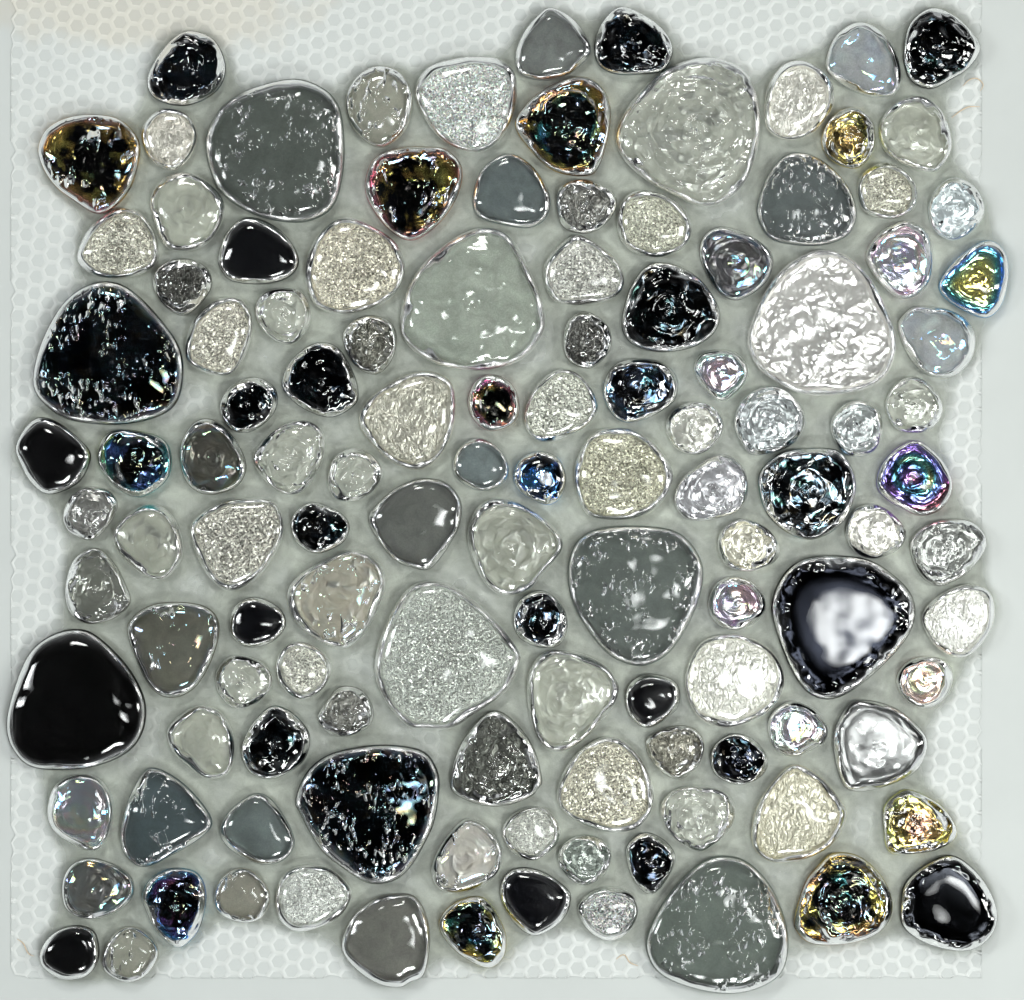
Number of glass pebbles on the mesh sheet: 121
